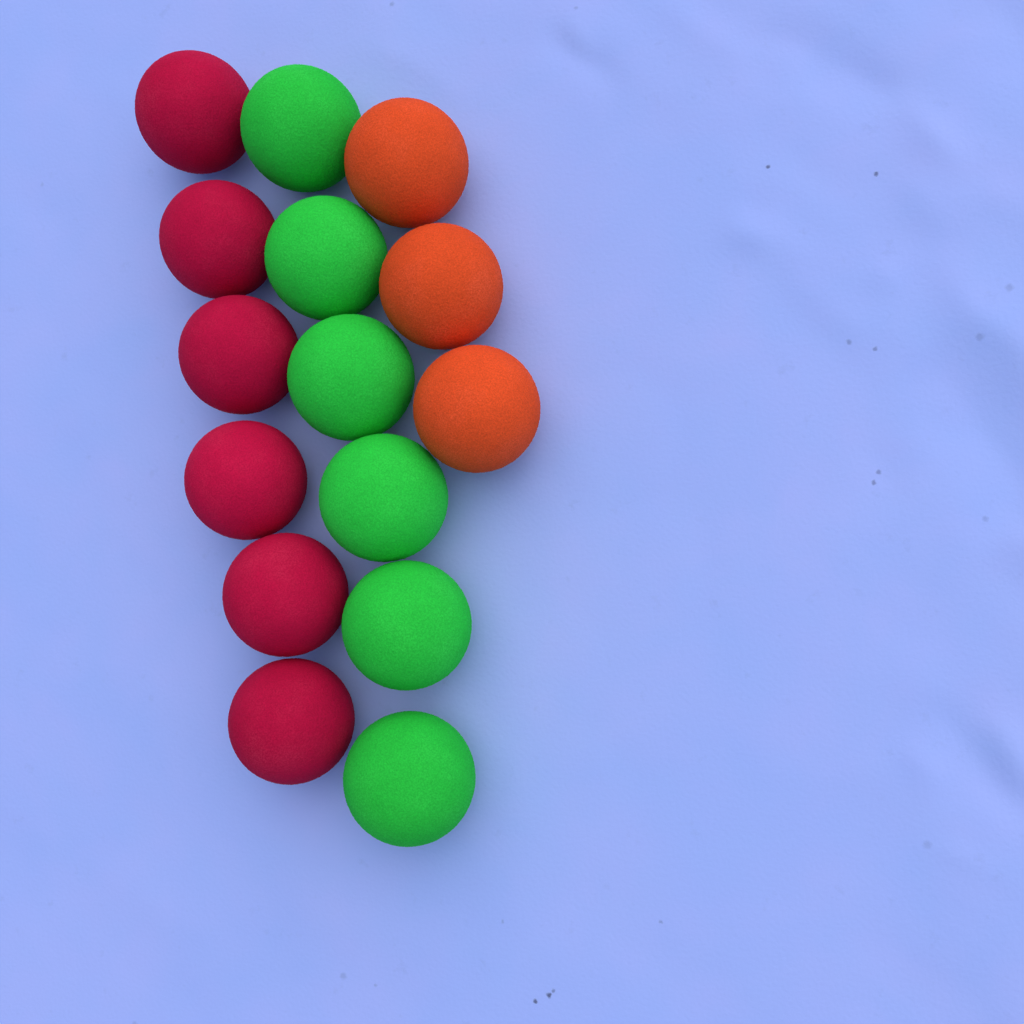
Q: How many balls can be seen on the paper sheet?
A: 15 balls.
